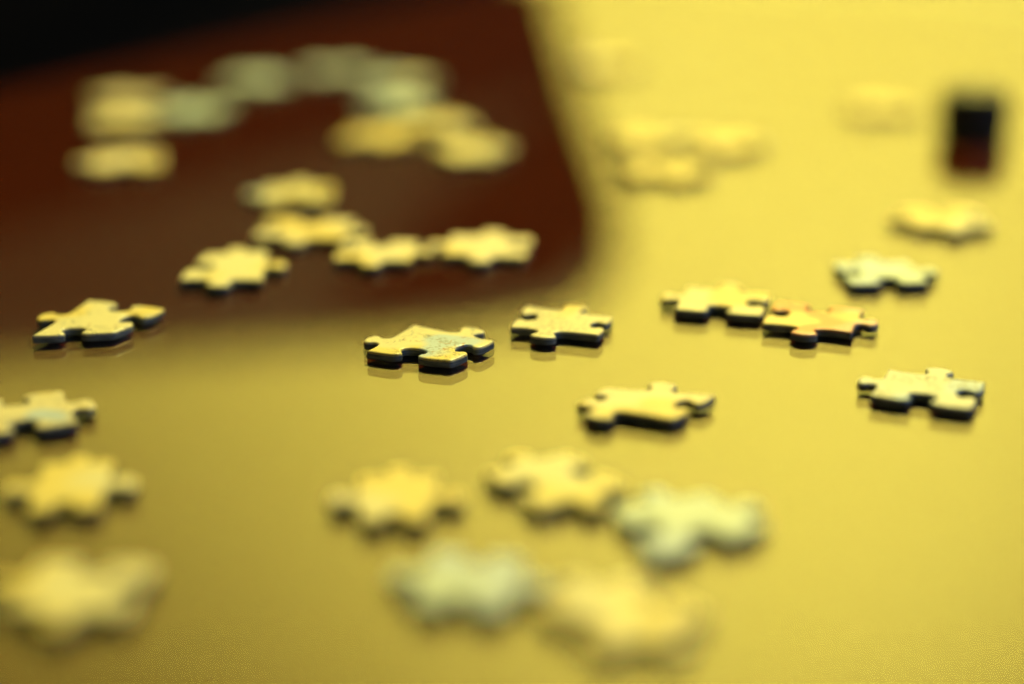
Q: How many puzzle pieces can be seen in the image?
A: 38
